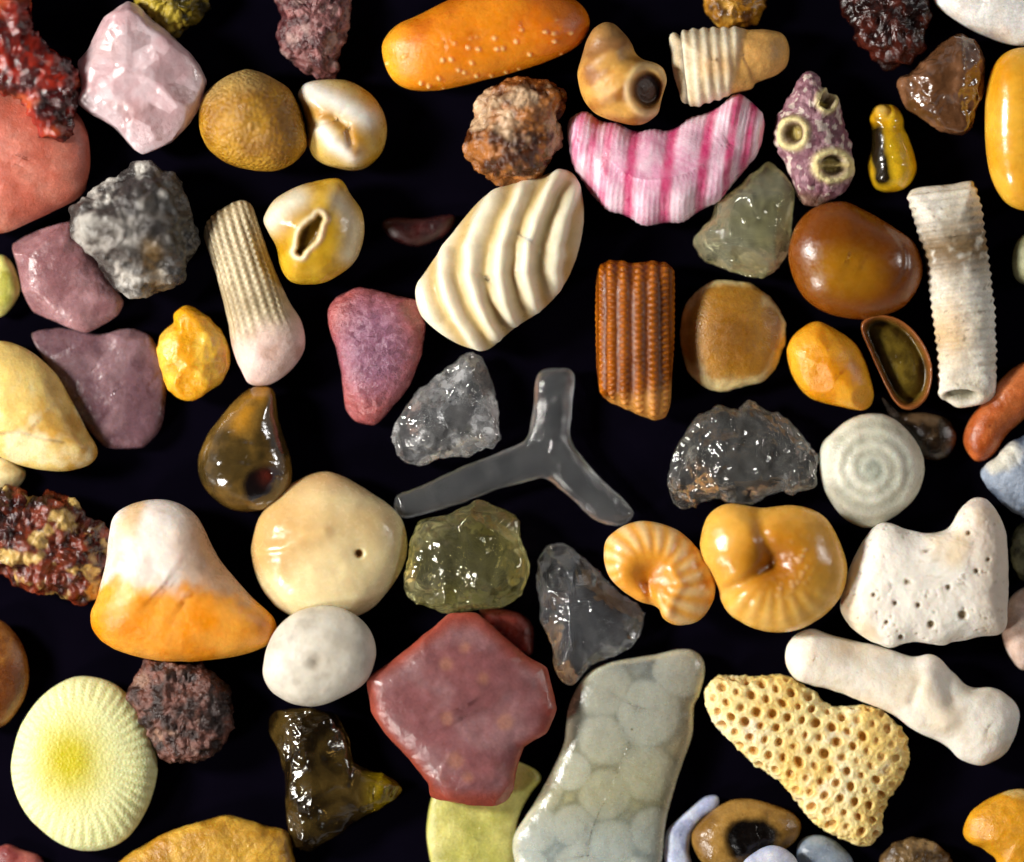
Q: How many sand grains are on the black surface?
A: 76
